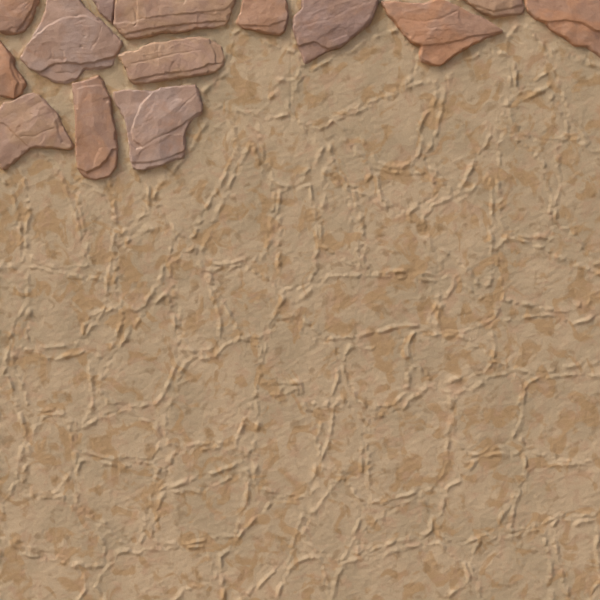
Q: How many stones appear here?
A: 14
